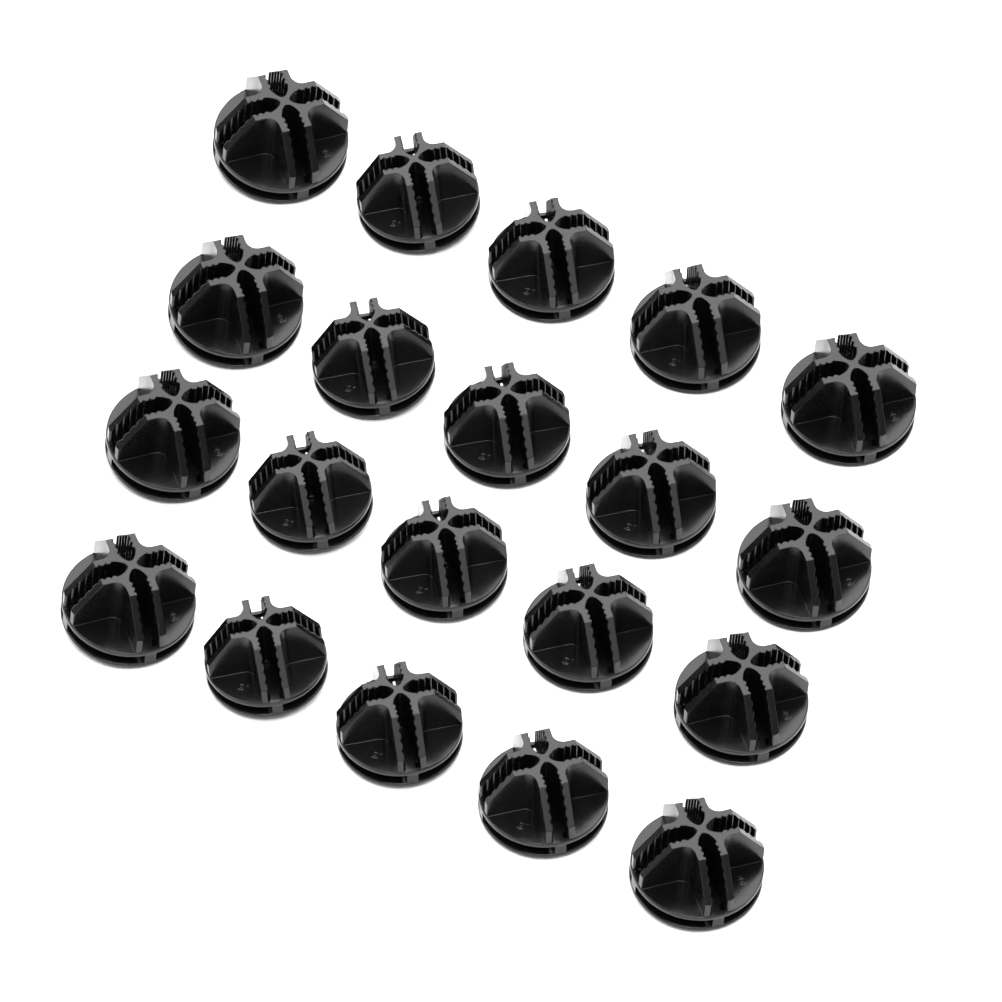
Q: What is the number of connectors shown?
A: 20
